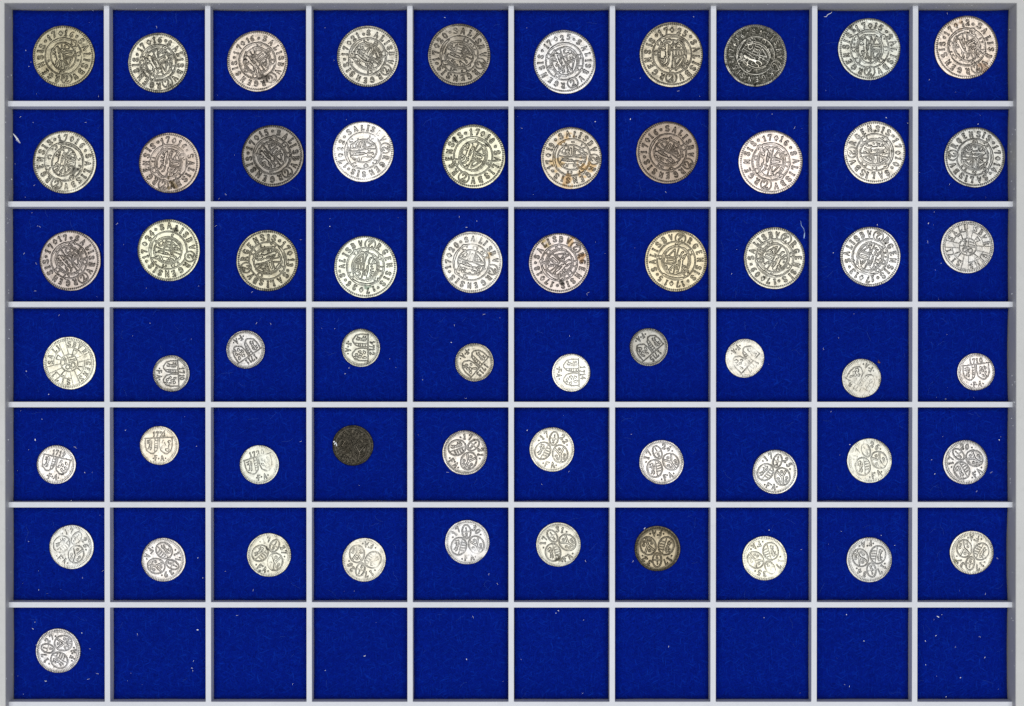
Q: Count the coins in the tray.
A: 61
